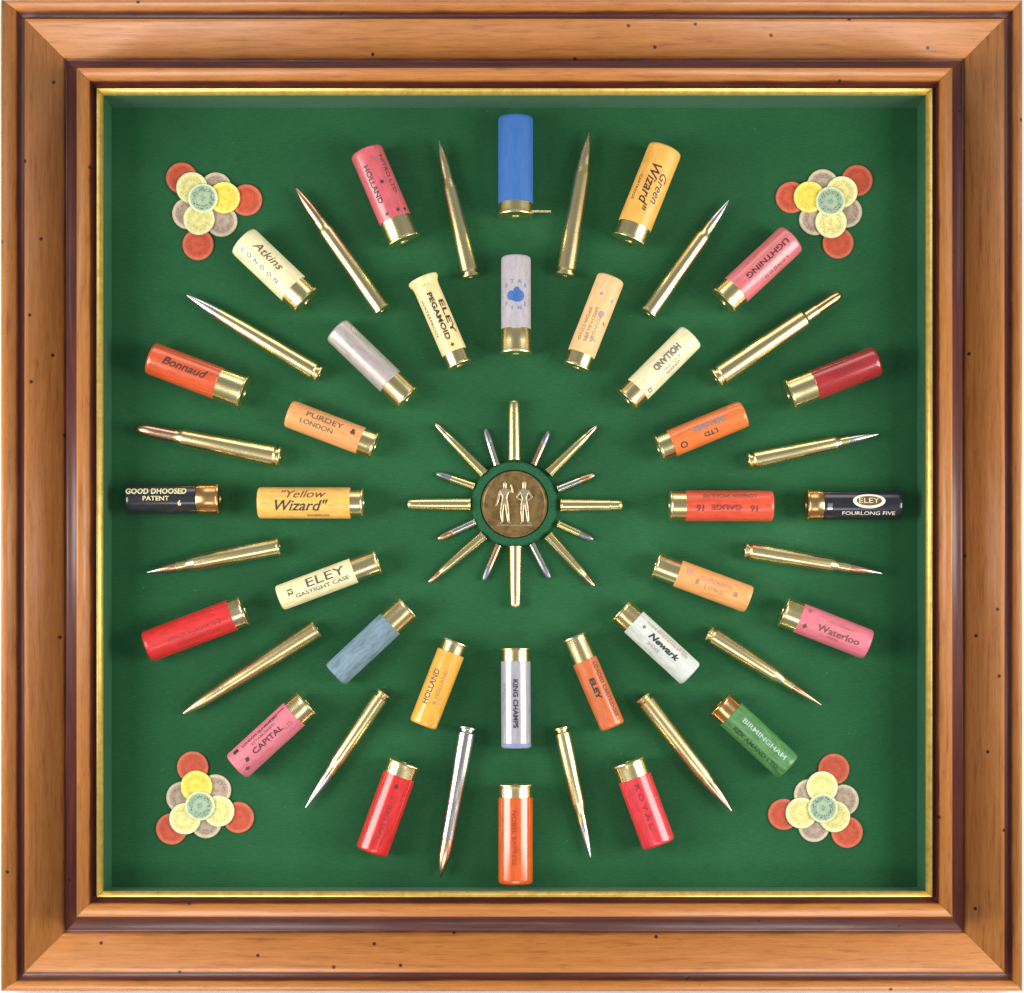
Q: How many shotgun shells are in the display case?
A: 32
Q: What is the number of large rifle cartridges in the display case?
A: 16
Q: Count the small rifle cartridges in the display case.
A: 16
